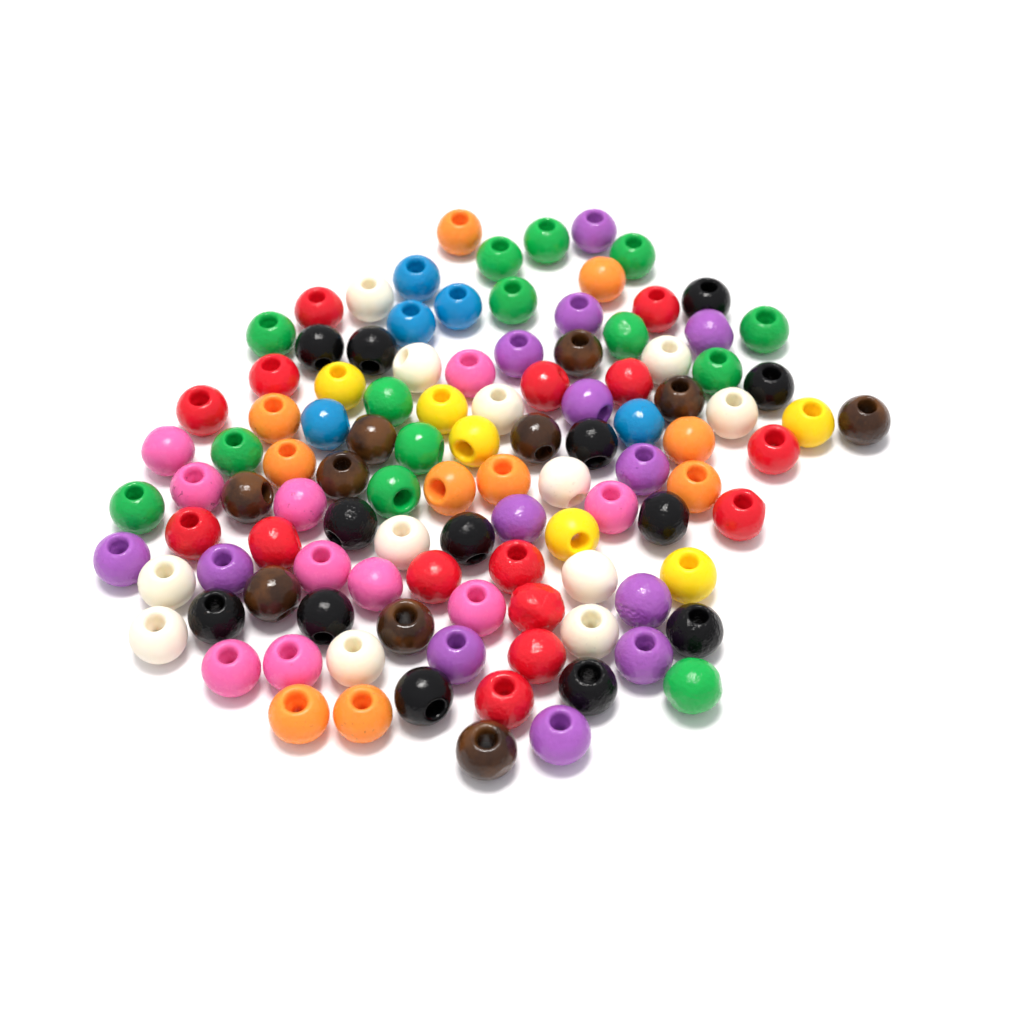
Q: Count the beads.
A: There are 108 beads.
